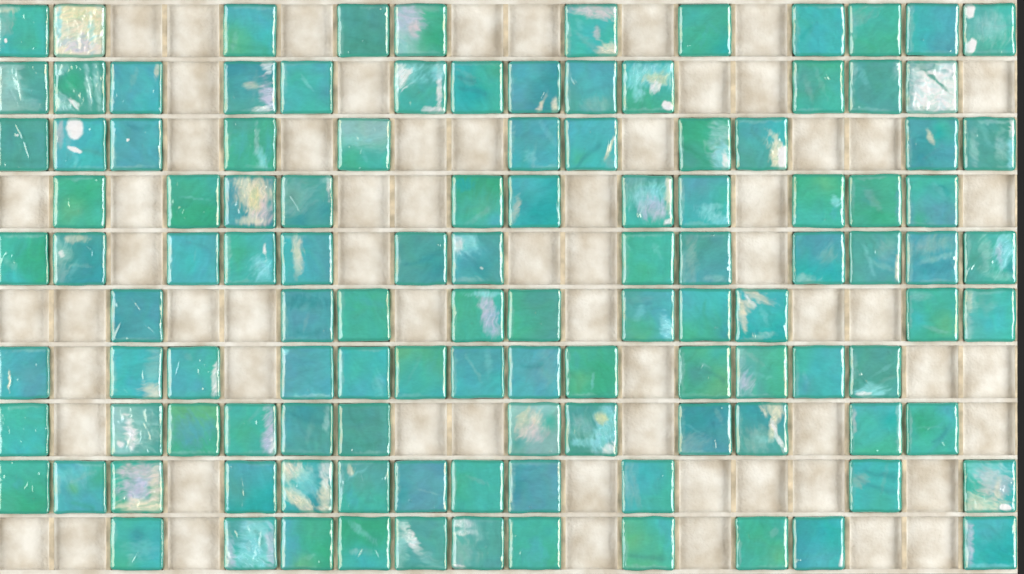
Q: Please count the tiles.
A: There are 117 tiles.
